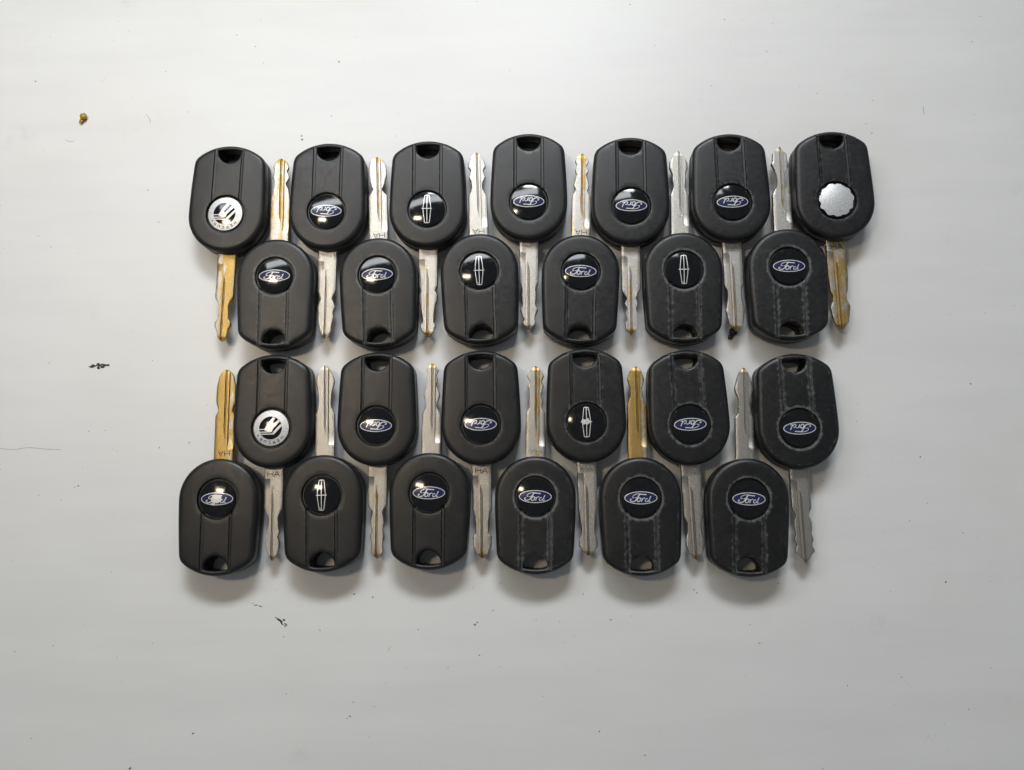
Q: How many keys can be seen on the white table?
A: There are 25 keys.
